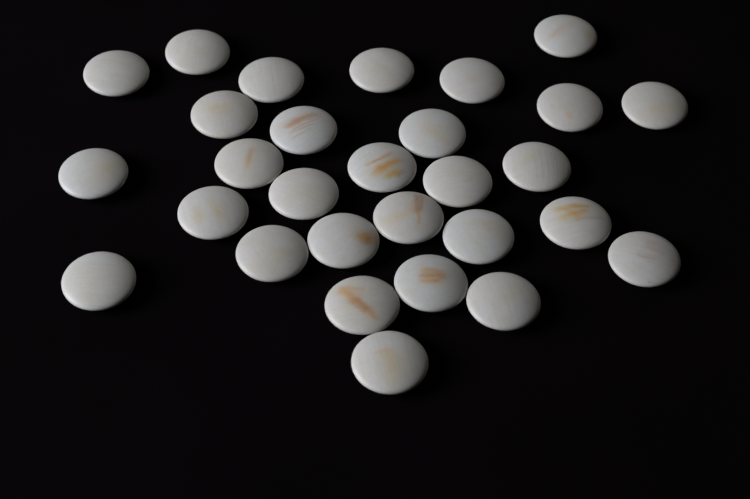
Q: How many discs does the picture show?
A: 29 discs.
